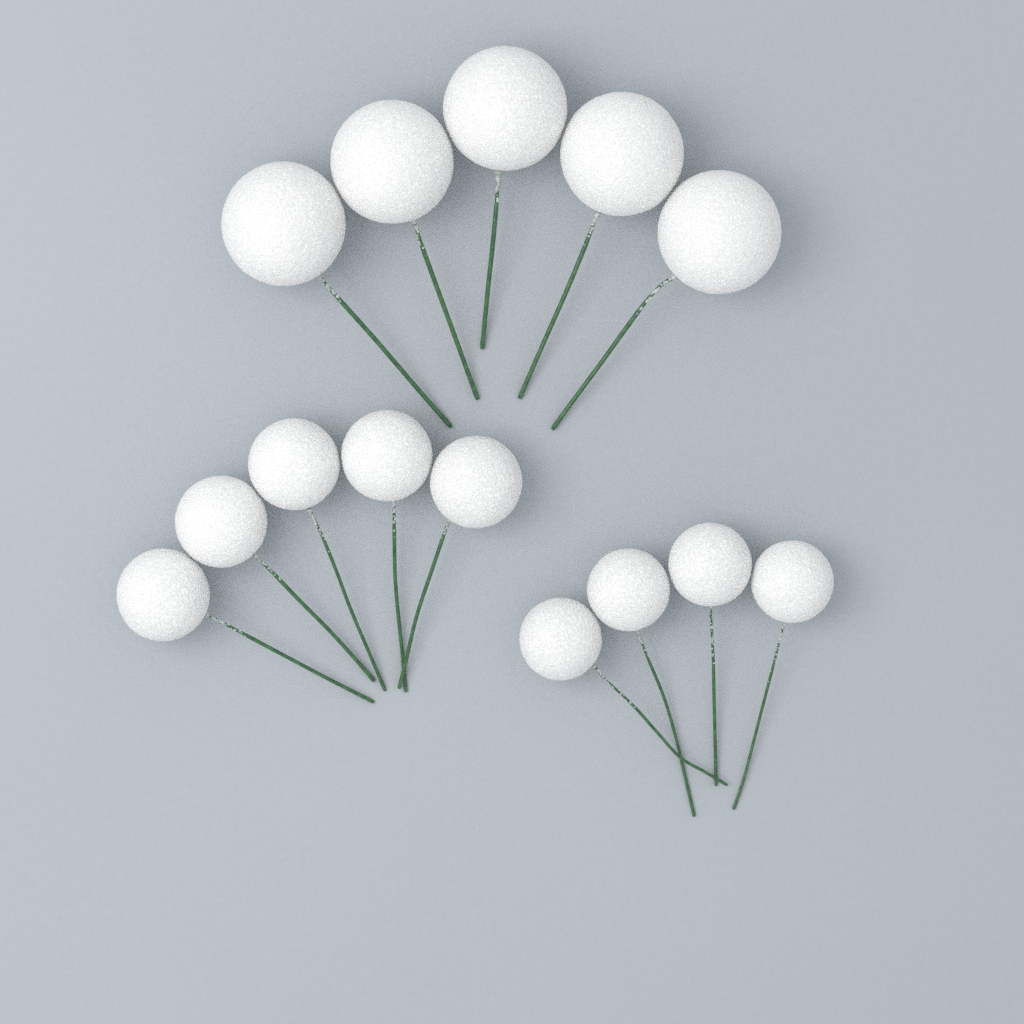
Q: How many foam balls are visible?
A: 14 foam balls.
